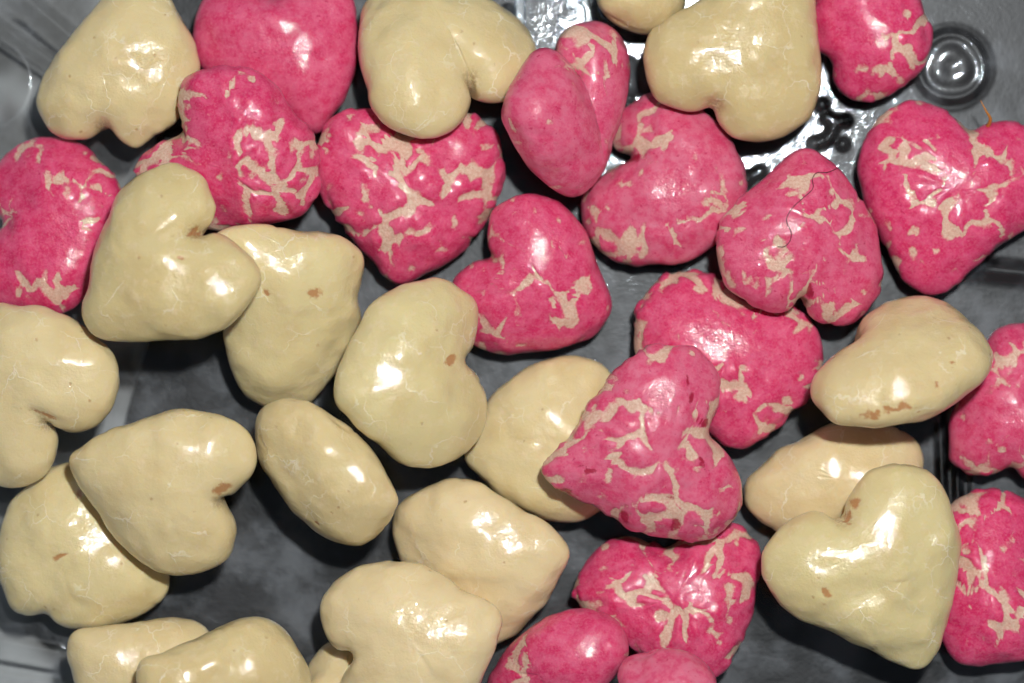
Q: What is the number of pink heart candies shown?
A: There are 17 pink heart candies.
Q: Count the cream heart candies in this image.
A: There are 20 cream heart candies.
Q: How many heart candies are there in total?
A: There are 37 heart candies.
